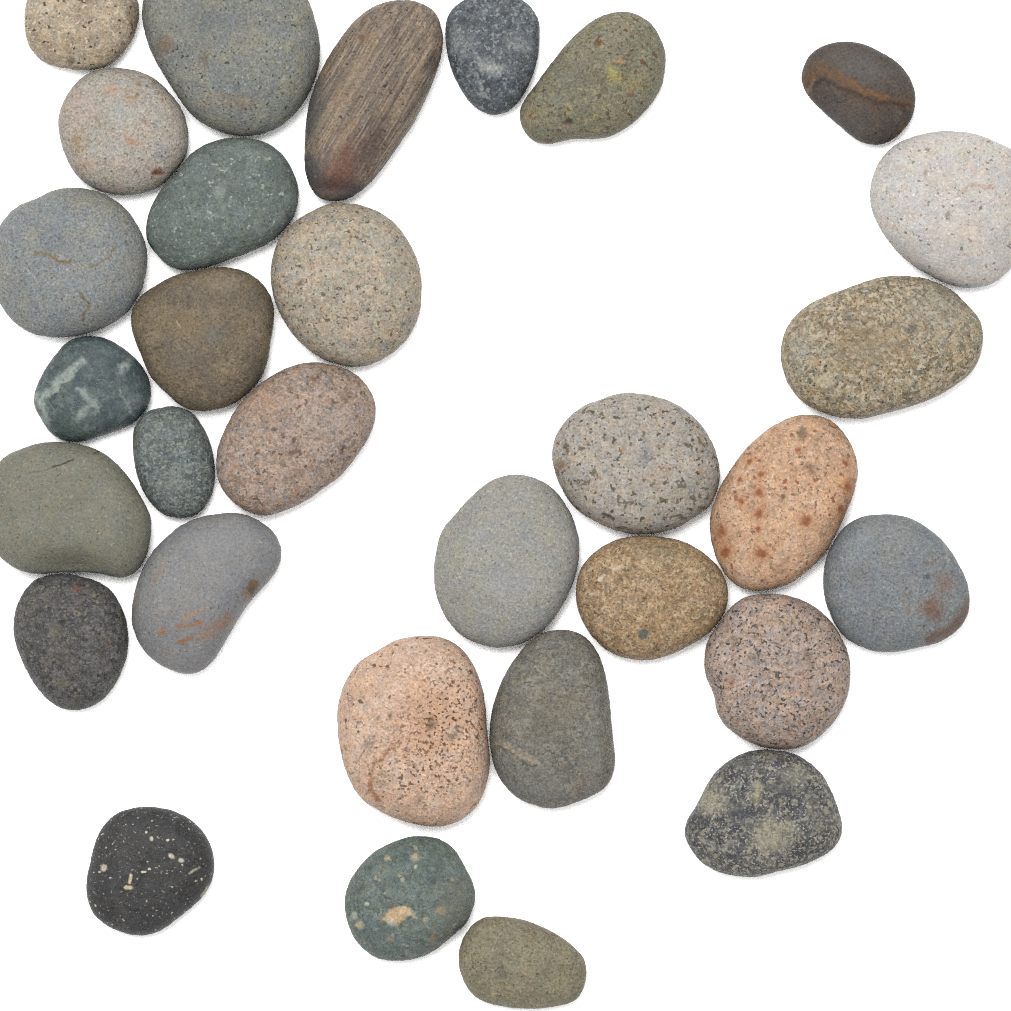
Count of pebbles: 31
